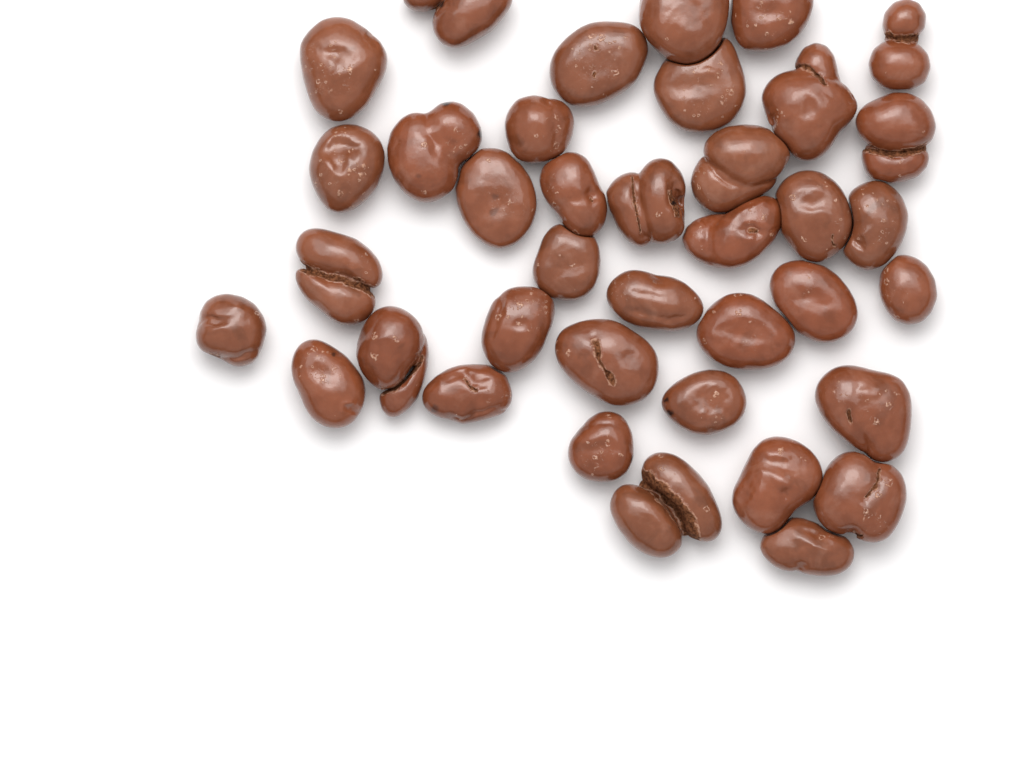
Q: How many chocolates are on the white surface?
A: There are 38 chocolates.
